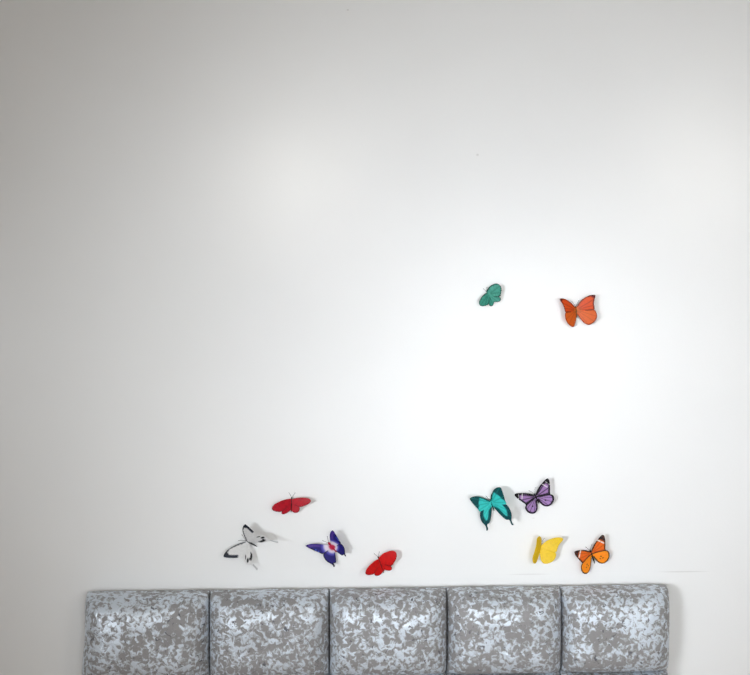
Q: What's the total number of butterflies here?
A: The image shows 10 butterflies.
